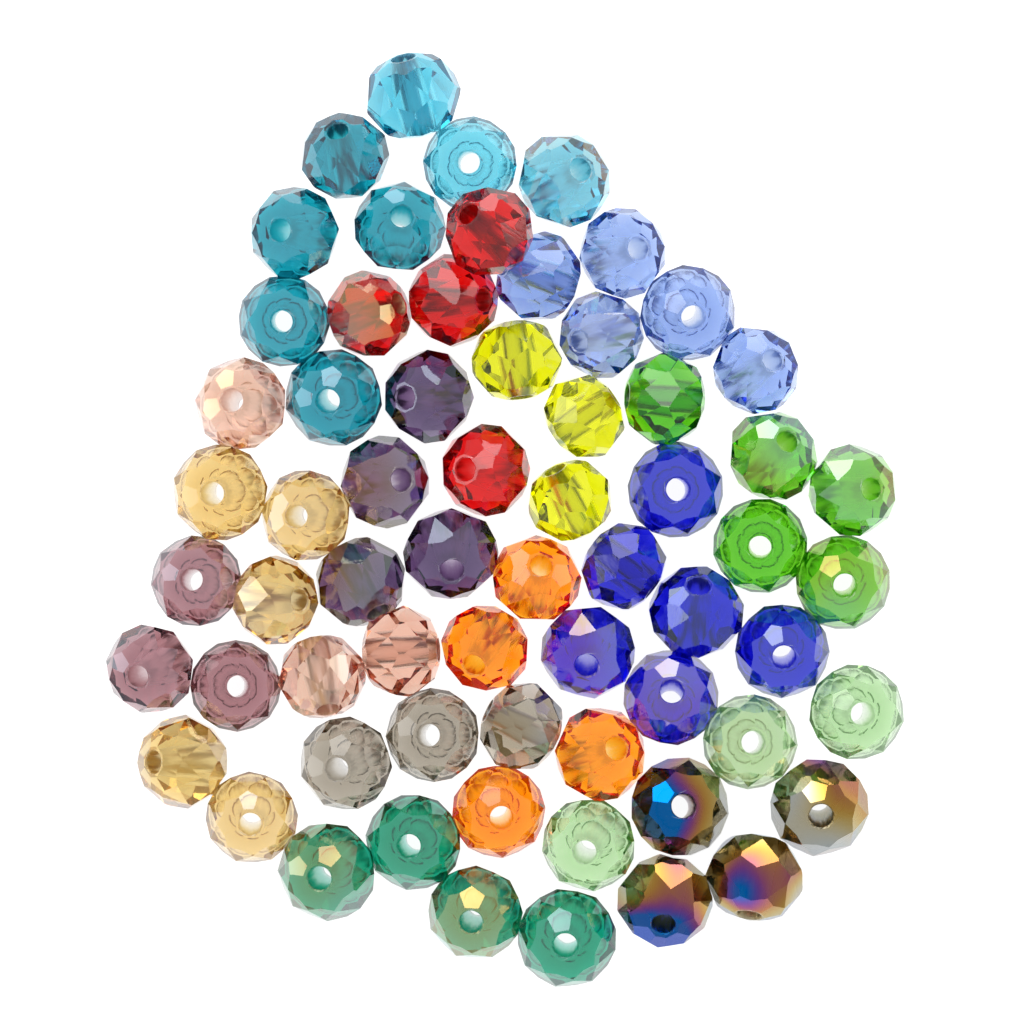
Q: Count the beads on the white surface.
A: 64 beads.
